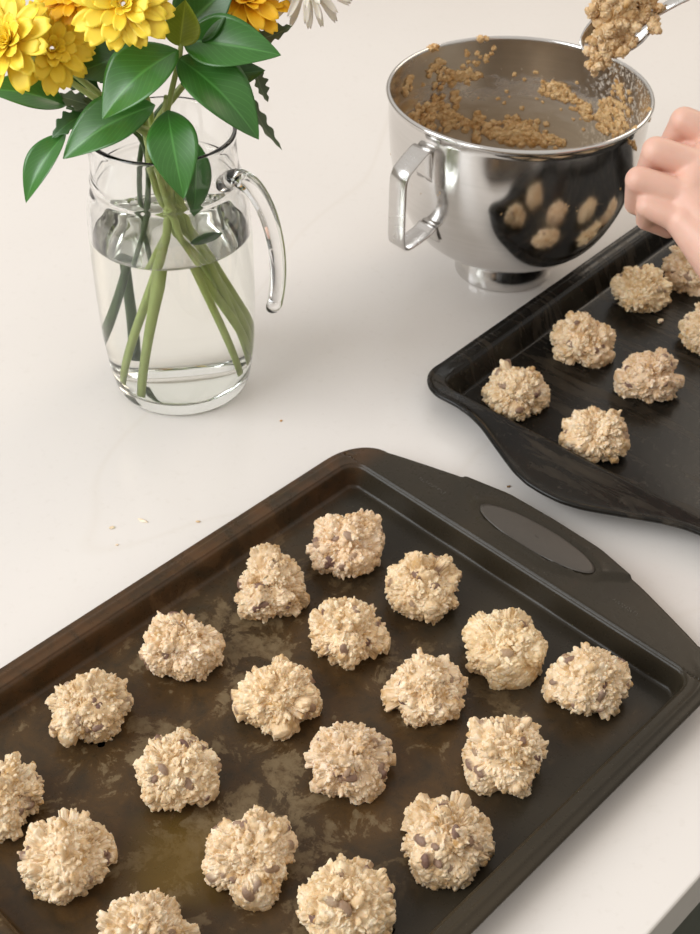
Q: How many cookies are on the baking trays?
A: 26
